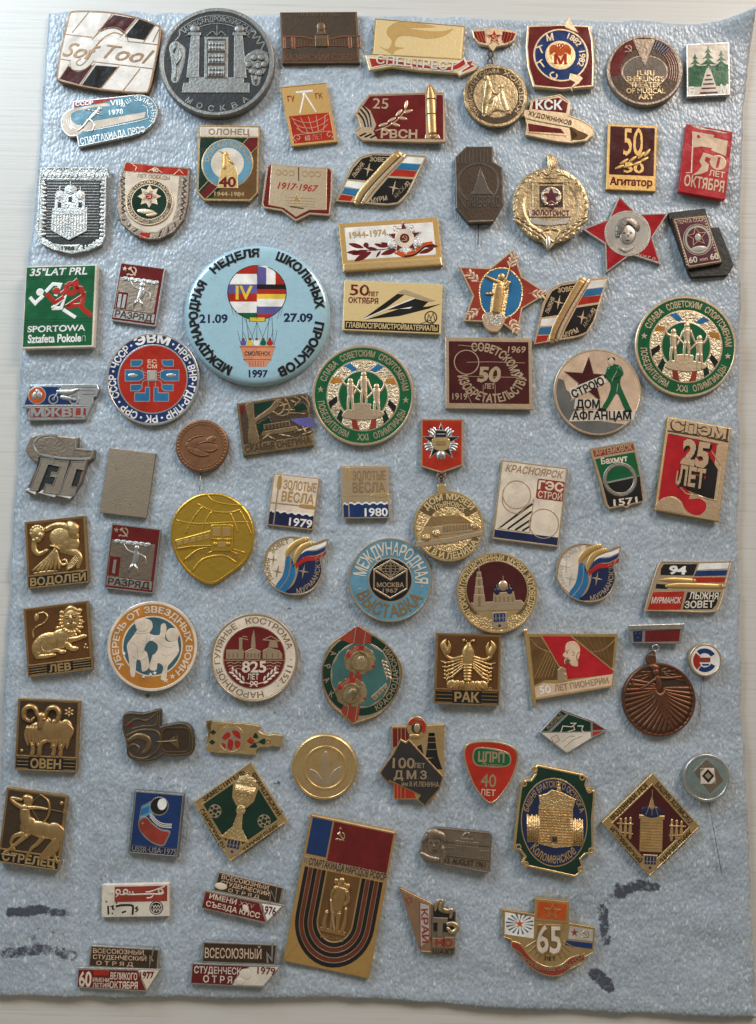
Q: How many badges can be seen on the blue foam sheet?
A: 83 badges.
